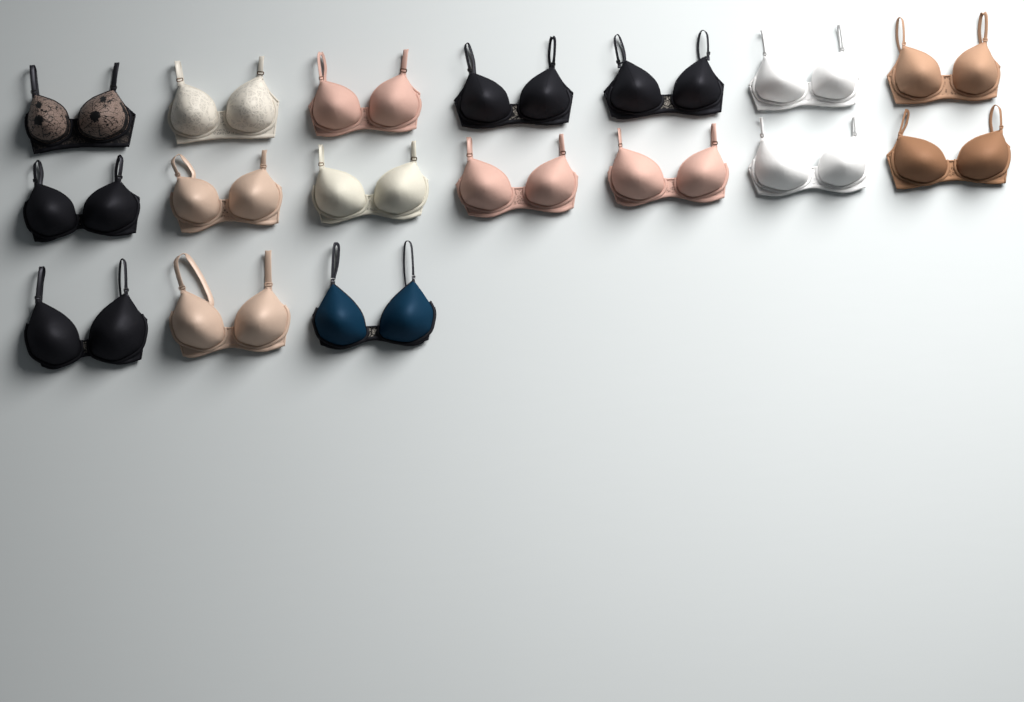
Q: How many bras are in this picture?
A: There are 17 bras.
